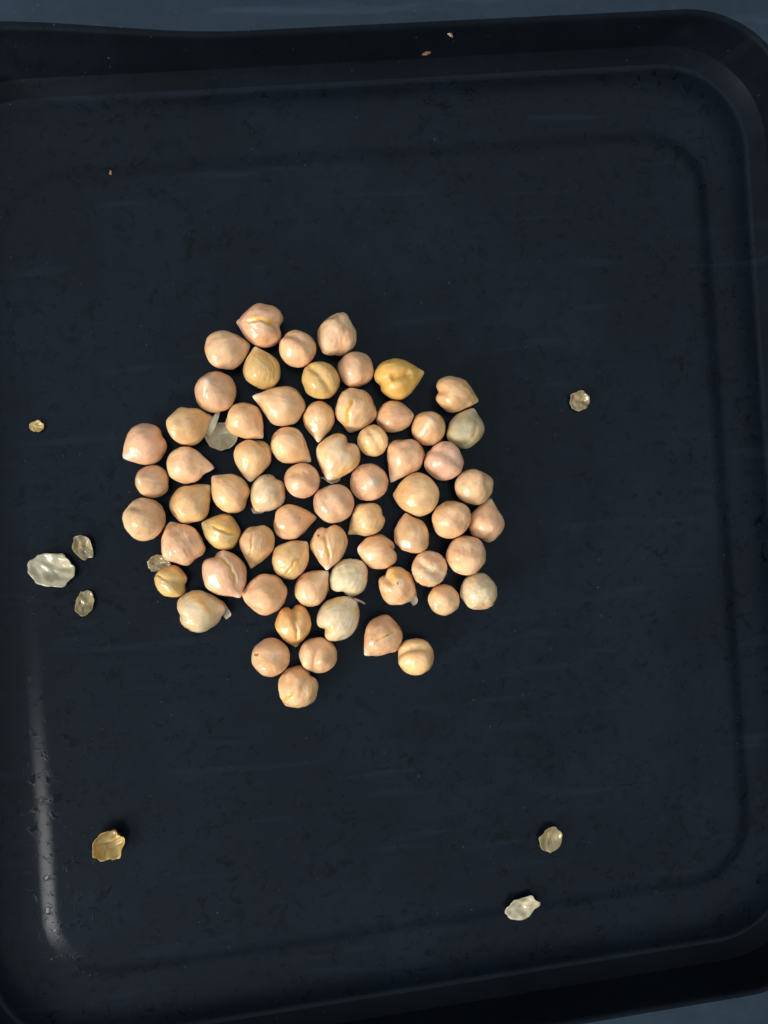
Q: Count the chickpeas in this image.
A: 65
